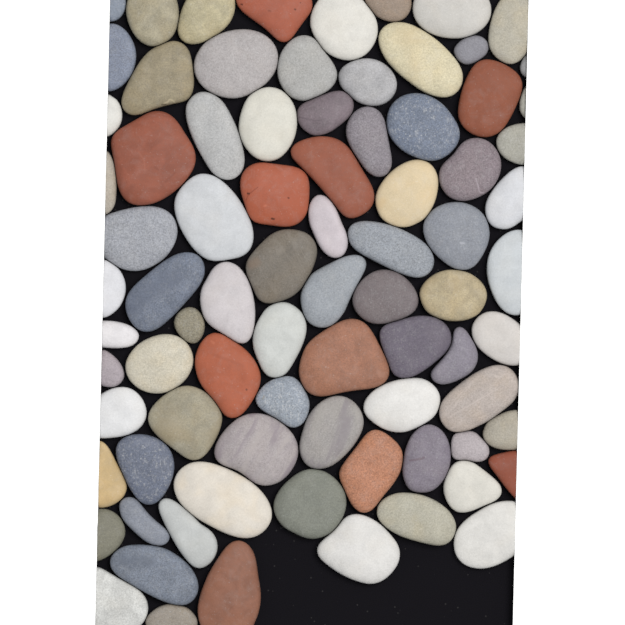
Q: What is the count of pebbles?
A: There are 82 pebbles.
